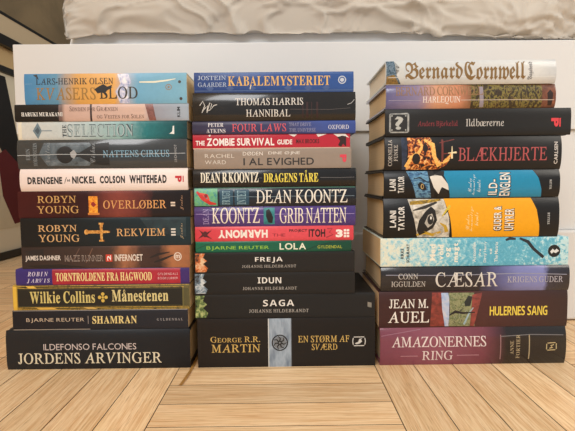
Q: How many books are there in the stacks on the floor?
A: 36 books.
